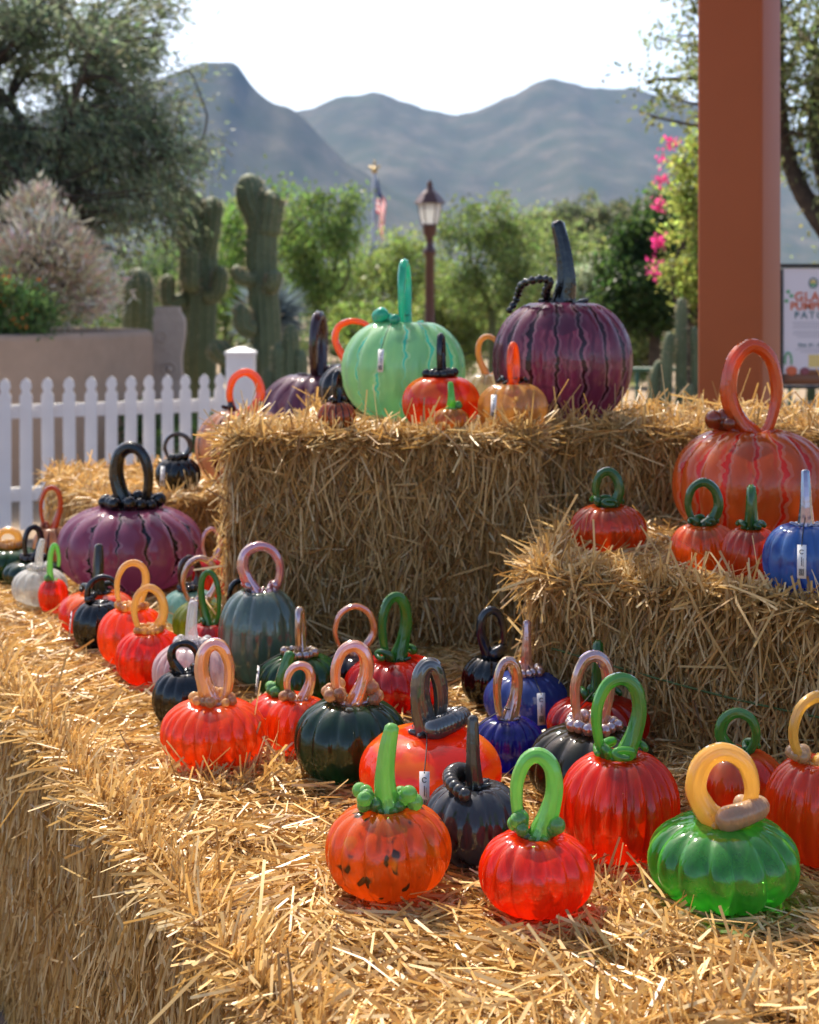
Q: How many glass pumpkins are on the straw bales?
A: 54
